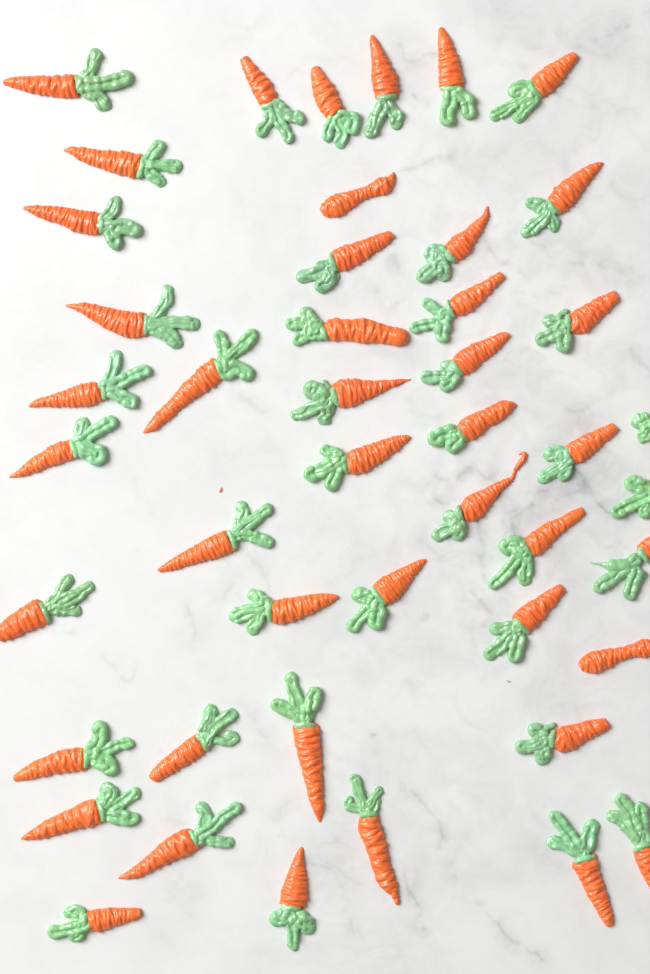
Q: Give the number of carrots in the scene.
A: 46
